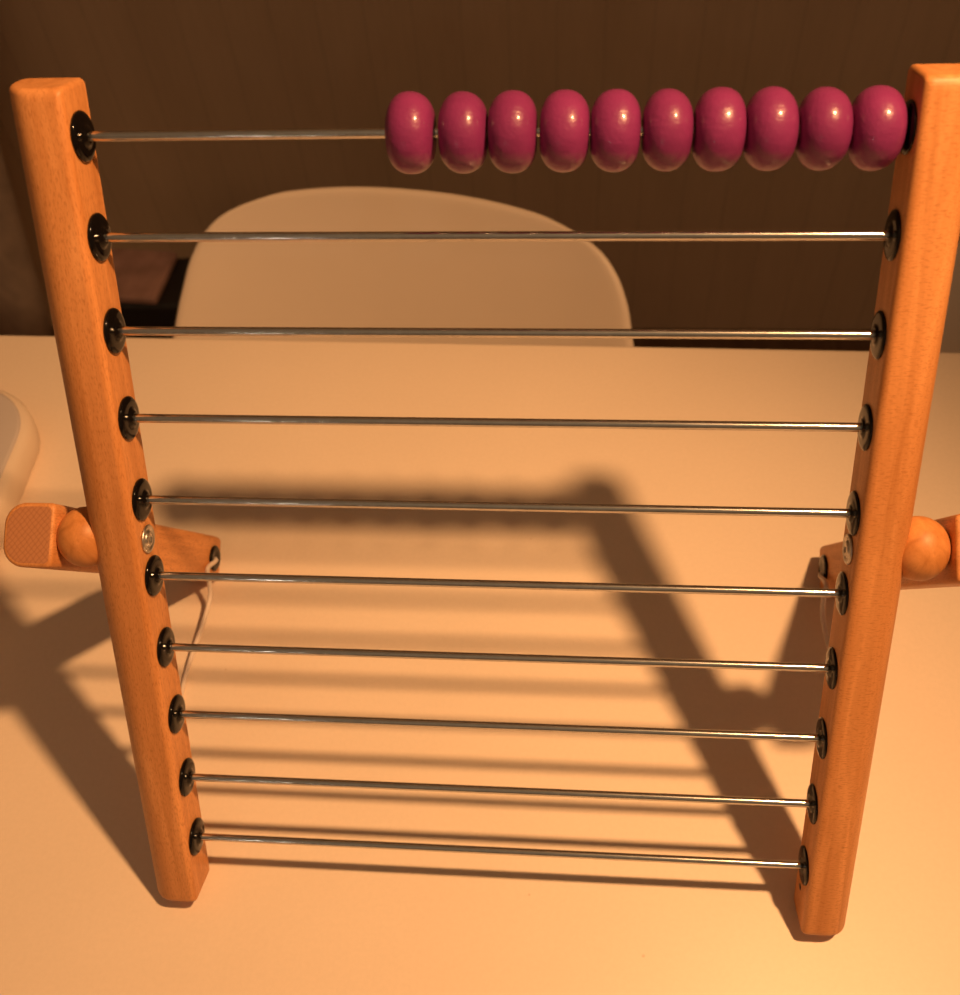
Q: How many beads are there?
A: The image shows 10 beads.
